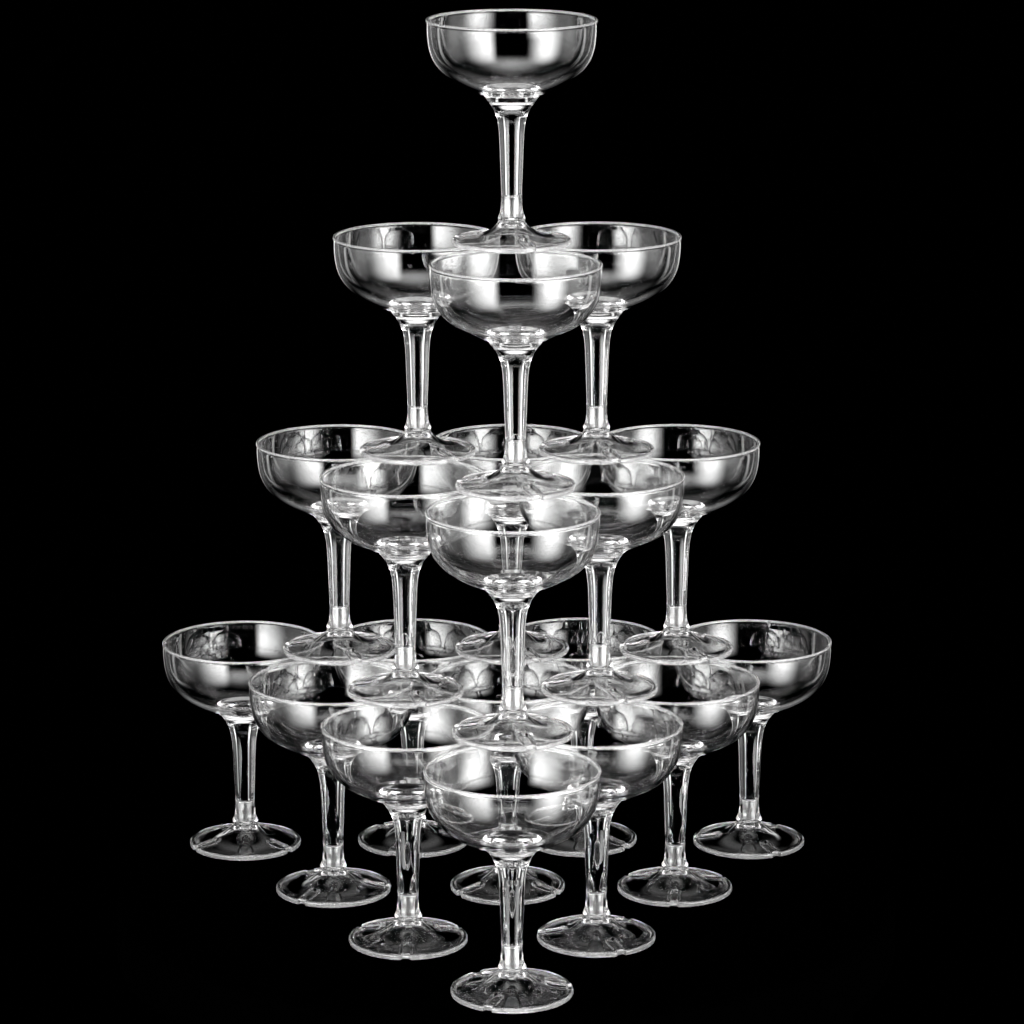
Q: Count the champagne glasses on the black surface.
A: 20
